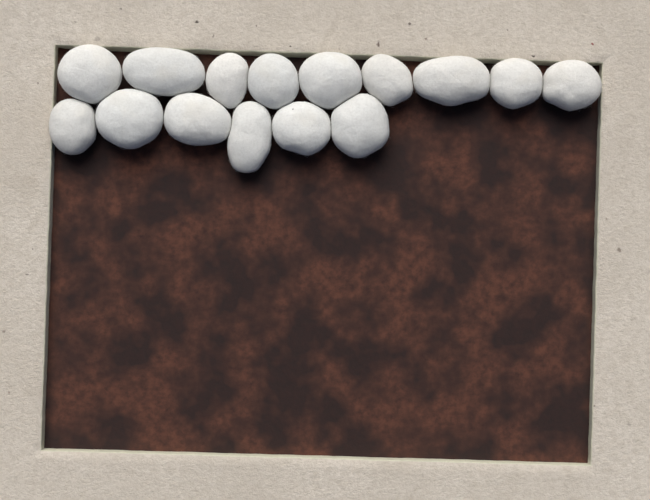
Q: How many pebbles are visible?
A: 15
